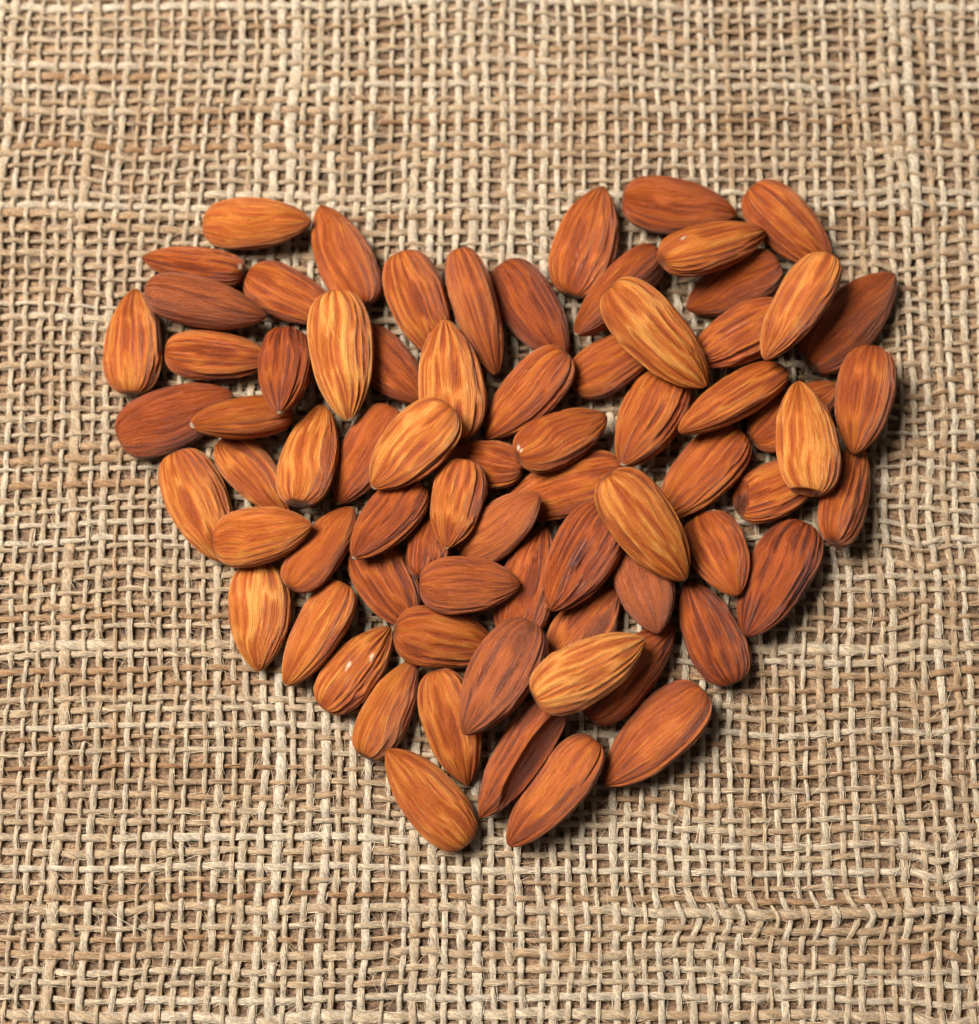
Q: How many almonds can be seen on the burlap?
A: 73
